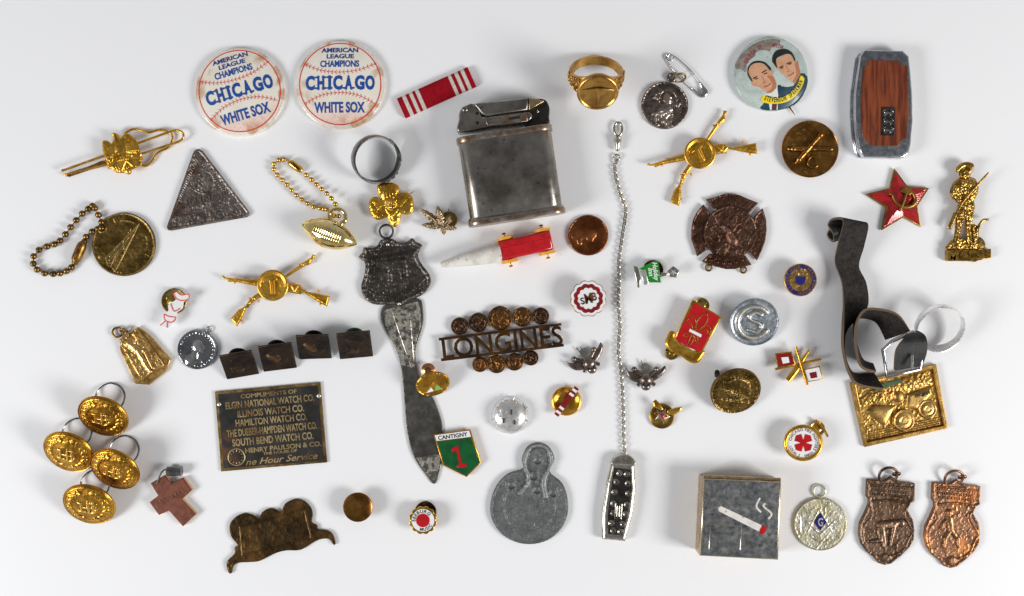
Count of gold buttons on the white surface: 4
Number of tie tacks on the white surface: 4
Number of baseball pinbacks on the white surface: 2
